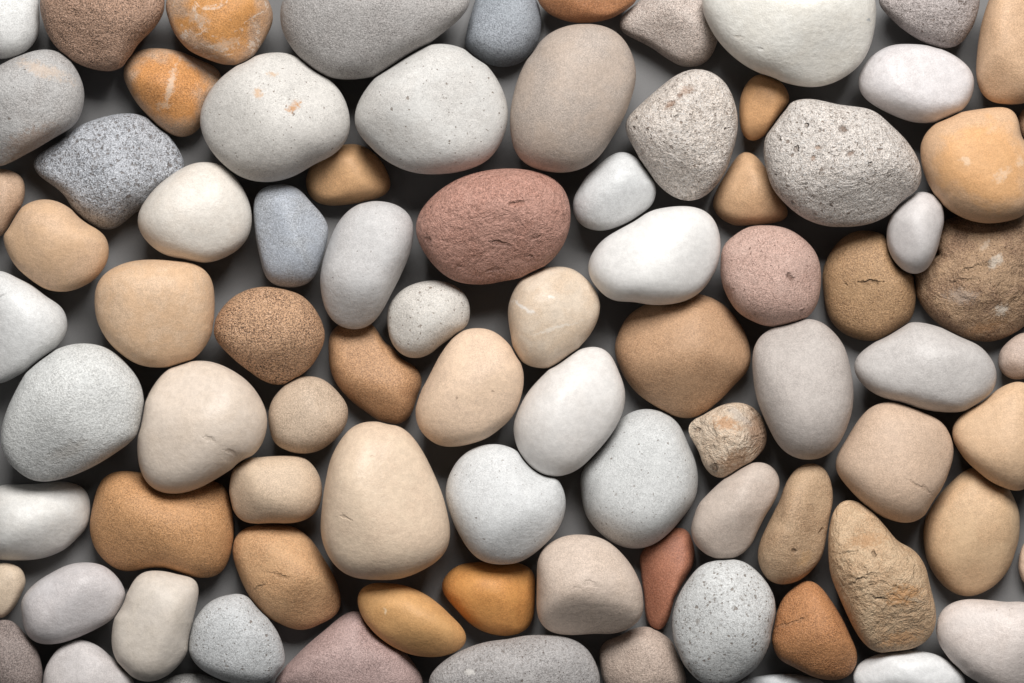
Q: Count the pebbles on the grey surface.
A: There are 85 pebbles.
